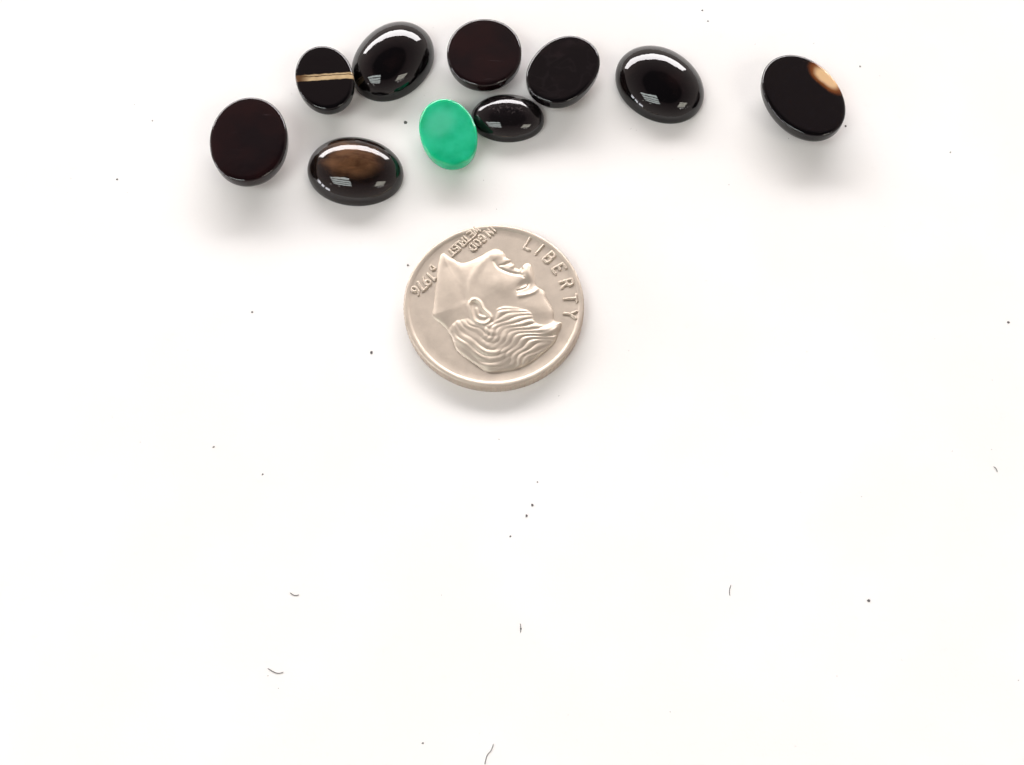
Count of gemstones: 10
